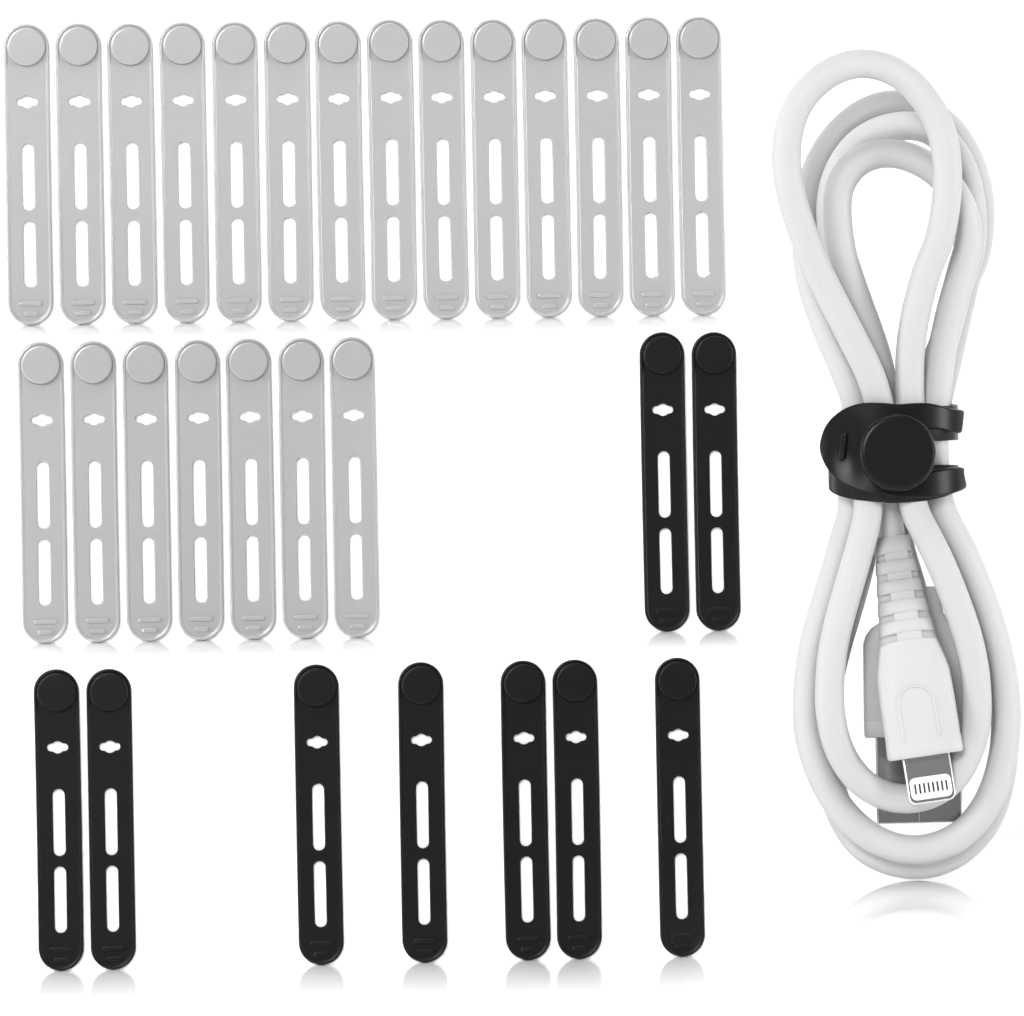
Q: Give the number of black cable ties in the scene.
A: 10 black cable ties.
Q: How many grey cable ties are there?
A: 21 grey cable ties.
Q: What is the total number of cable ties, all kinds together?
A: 31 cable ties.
